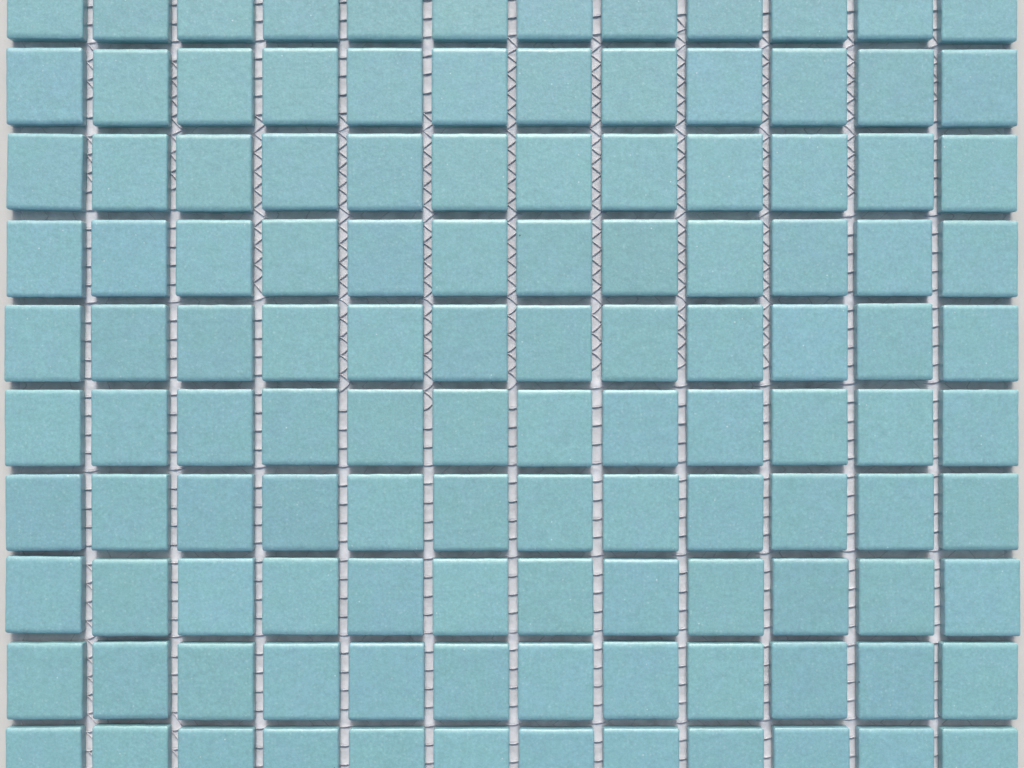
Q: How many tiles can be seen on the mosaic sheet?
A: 120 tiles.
